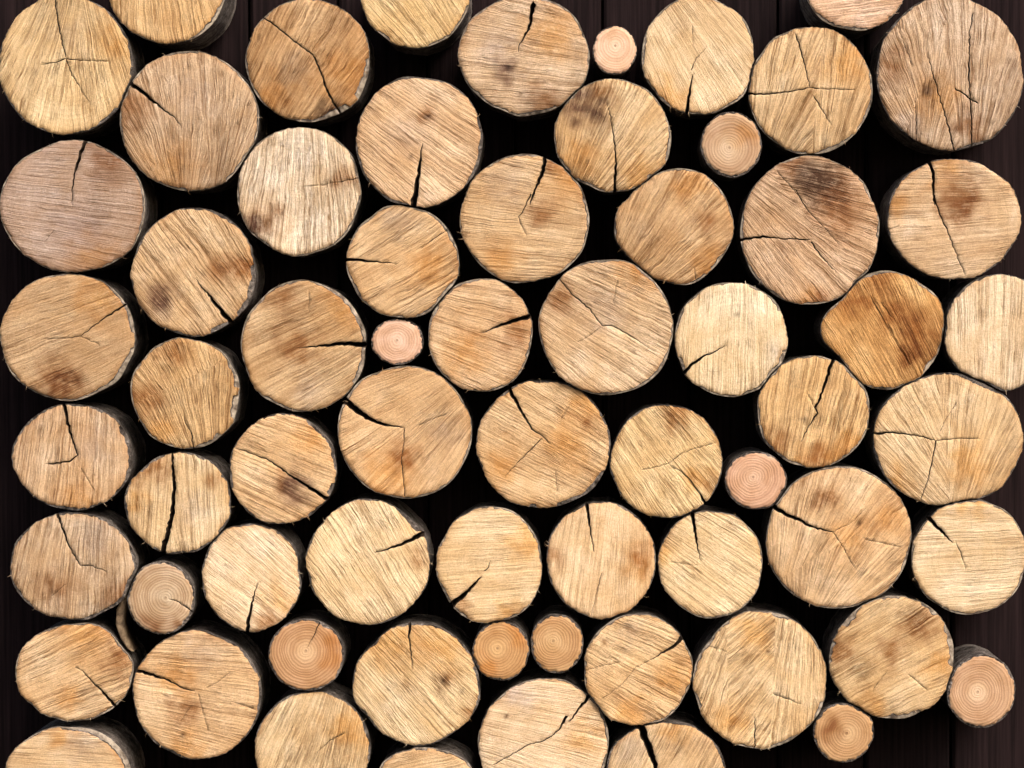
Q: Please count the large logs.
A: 55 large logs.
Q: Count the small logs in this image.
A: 10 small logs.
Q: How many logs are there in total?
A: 65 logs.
